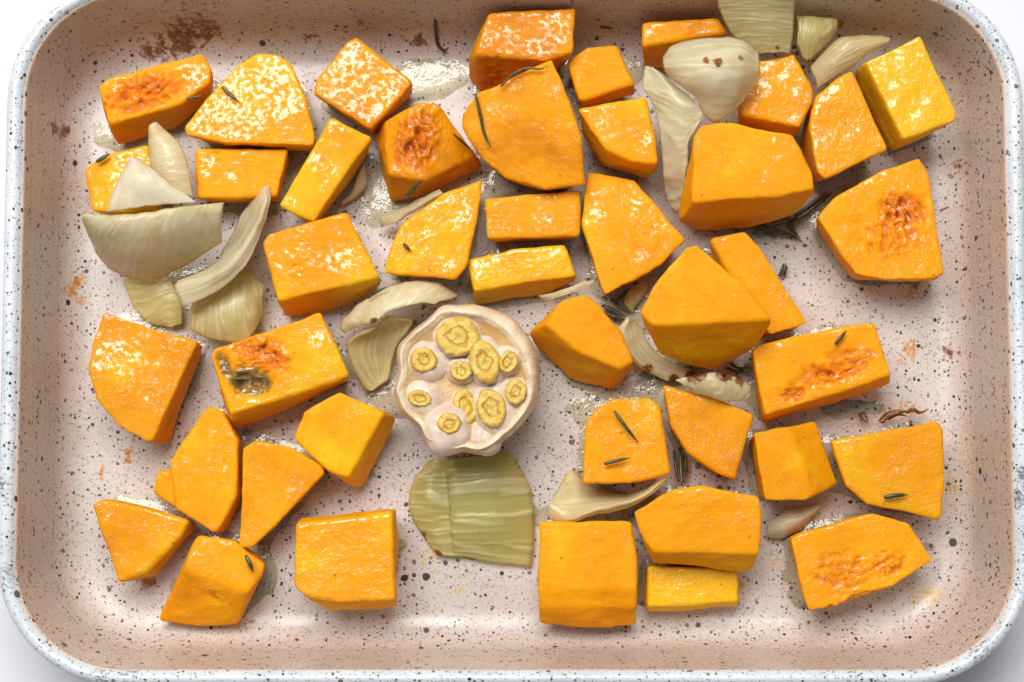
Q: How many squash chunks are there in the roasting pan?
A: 42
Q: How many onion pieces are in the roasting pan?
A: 22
